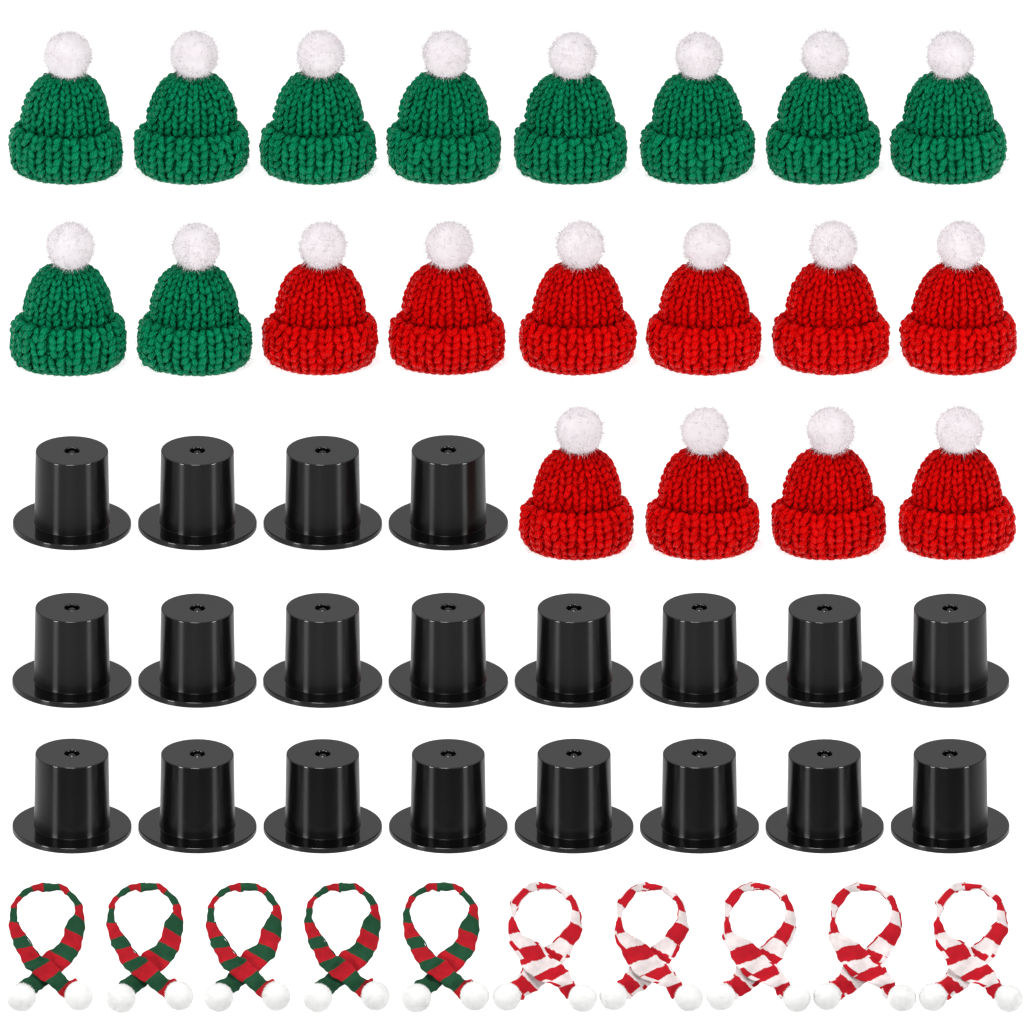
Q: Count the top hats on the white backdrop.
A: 20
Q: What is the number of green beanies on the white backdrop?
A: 10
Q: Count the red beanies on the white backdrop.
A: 10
